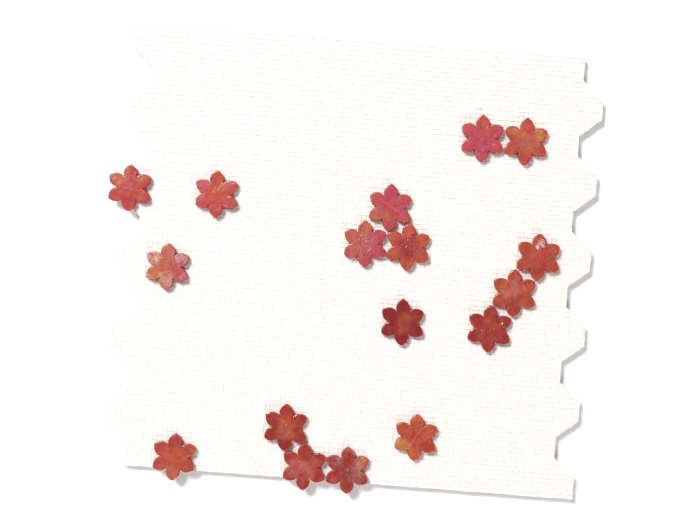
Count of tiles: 17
